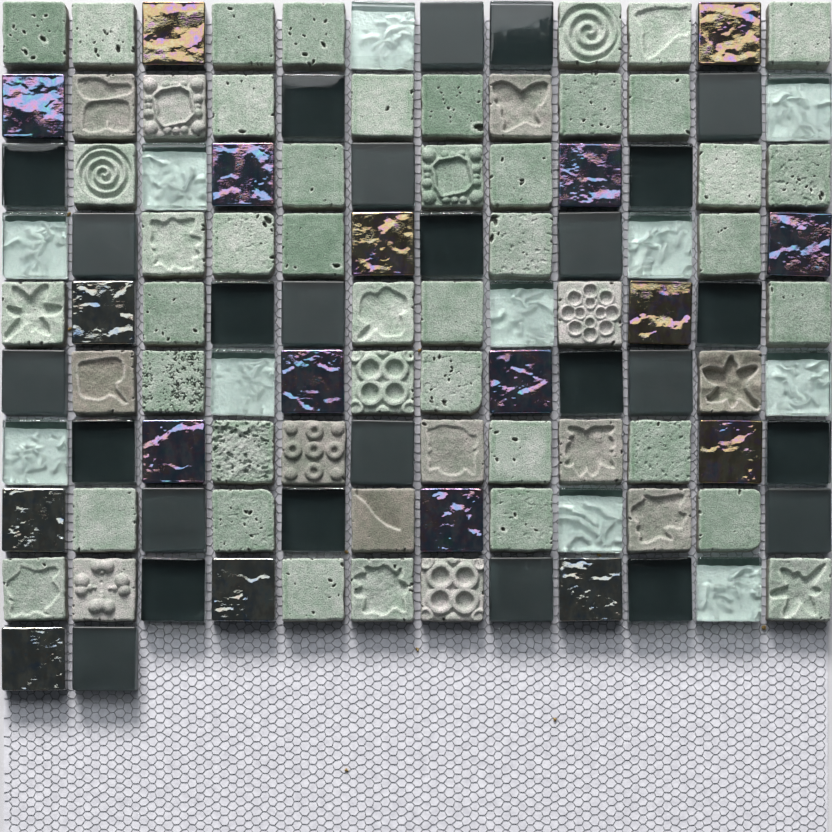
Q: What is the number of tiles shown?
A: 110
